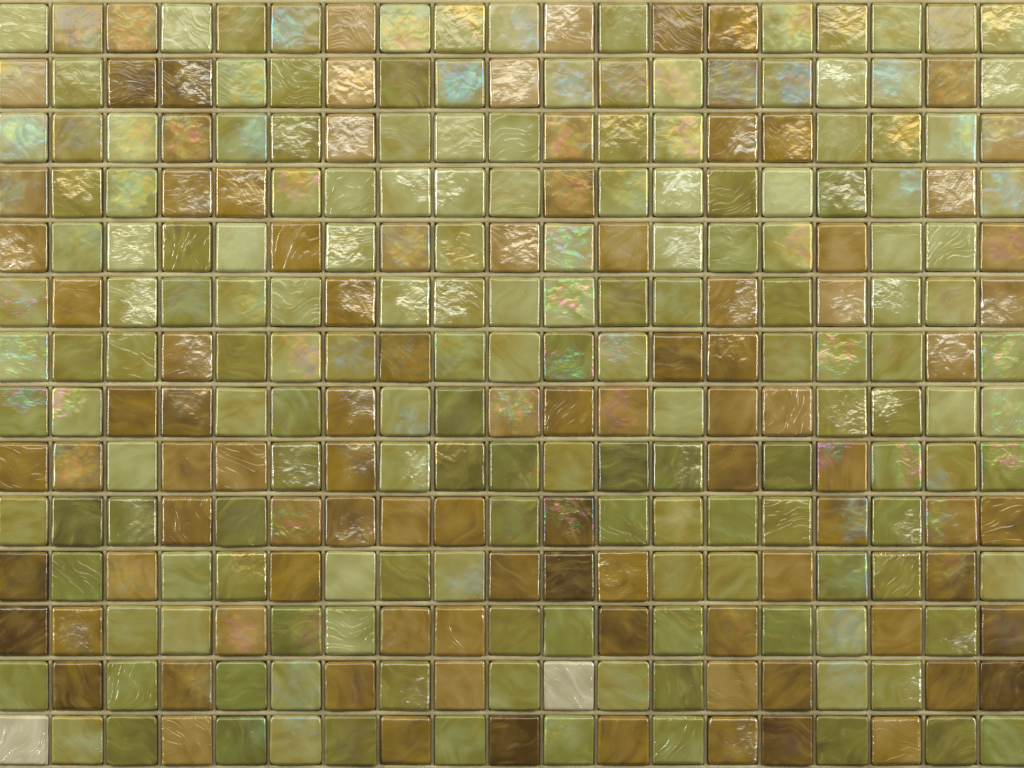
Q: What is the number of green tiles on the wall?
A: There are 168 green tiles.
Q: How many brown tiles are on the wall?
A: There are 96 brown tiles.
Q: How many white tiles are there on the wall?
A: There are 2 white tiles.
